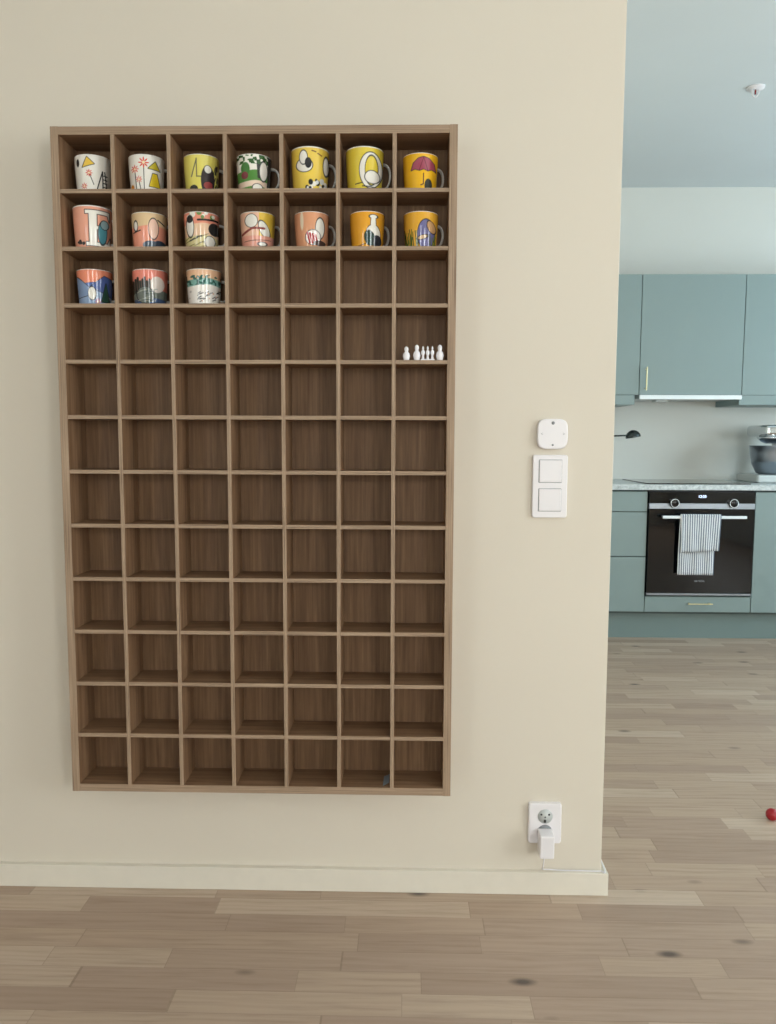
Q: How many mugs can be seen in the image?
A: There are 17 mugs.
